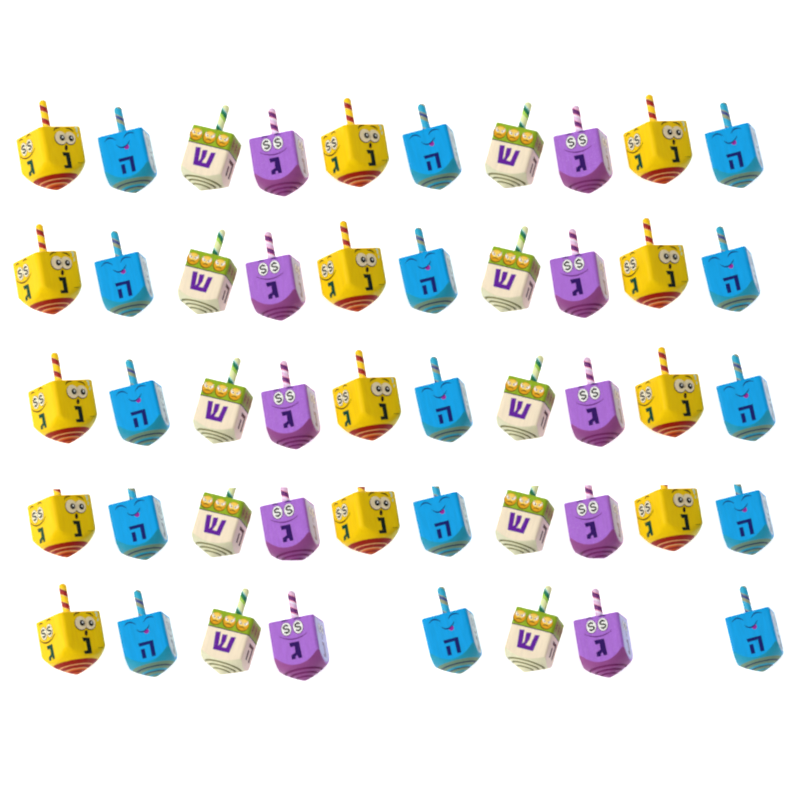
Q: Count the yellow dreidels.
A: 13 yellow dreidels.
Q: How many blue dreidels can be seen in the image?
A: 15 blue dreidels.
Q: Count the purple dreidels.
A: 10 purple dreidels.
